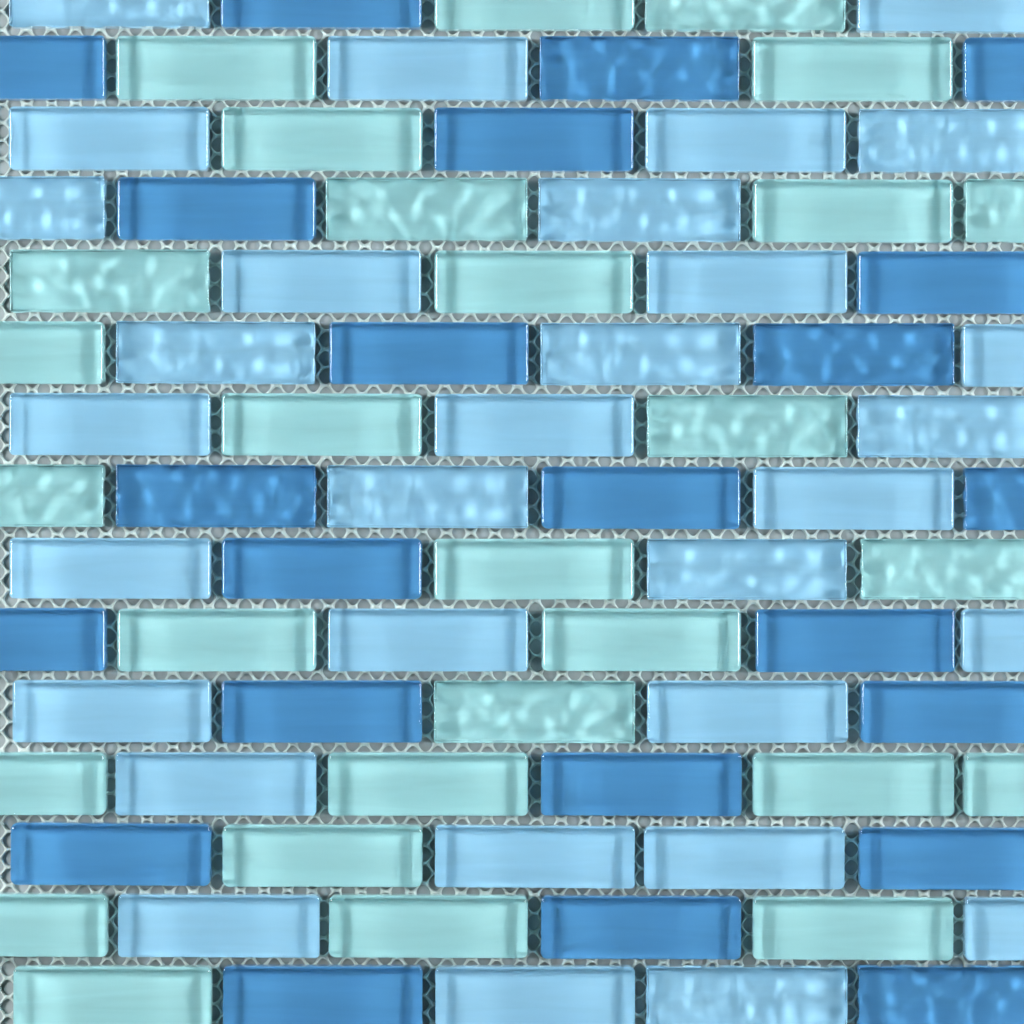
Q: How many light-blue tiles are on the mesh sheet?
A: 31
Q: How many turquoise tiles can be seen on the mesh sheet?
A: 28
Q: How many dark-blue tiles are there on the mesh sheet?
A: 23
